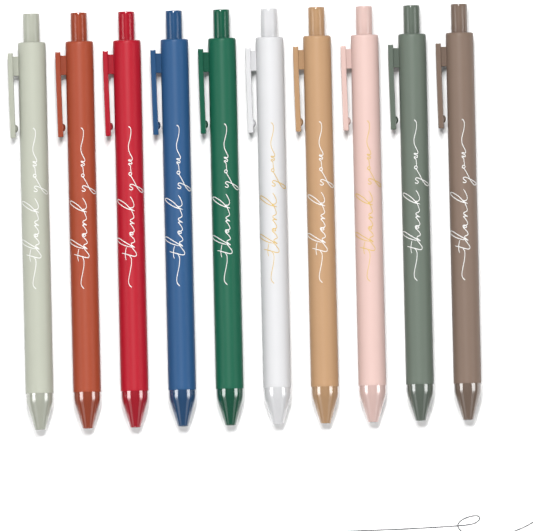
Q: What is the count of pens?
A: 10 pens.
